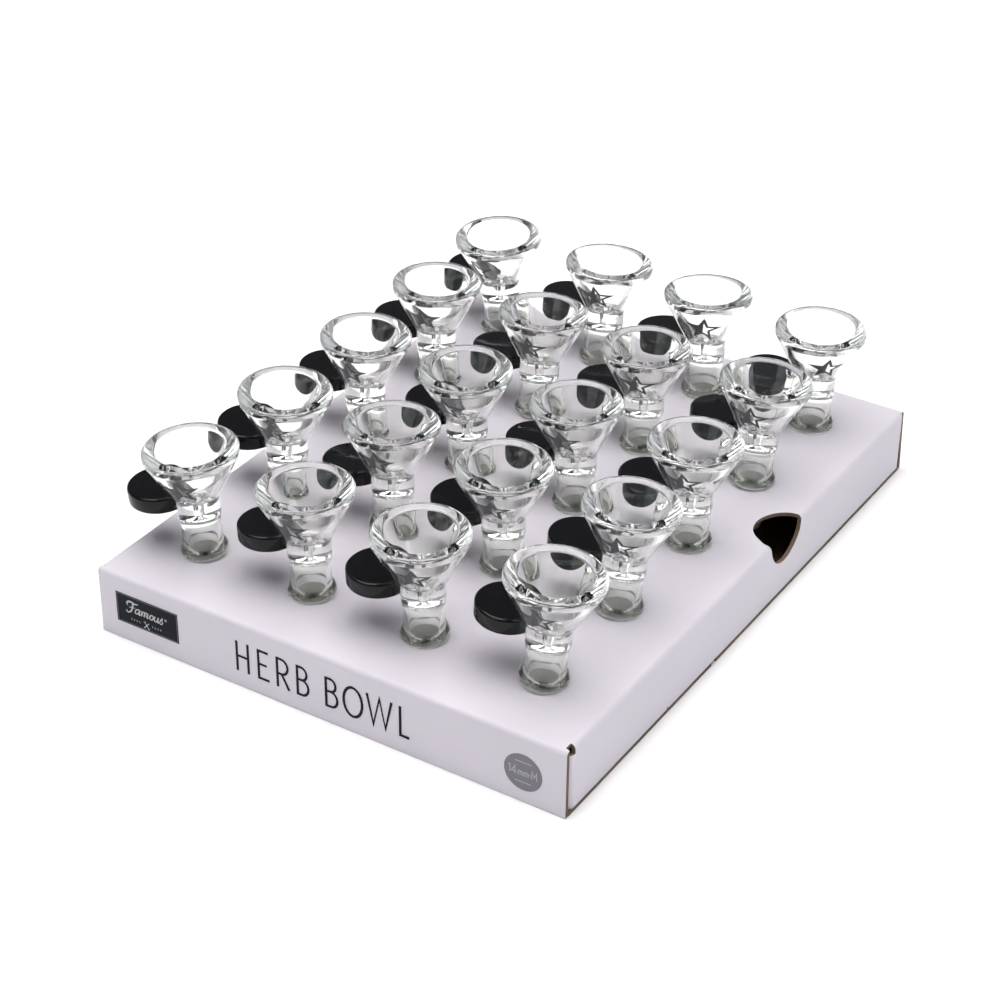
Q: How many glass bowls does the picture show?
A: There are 20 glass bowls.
